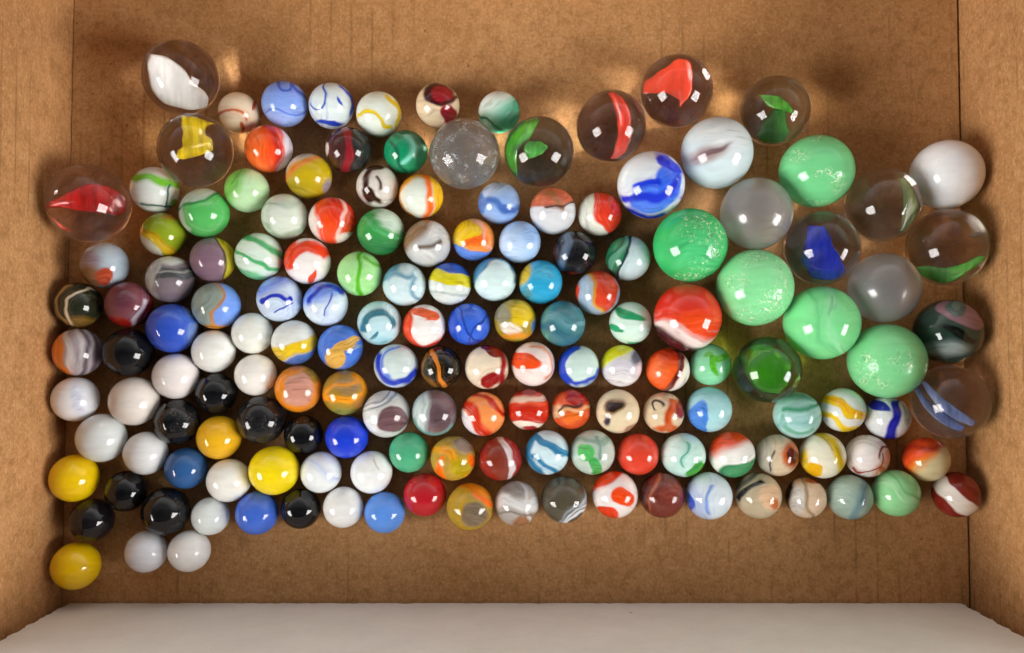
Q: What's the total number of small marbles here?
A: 130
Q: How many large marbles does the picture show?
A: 25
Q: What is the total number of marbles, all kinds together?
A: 155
